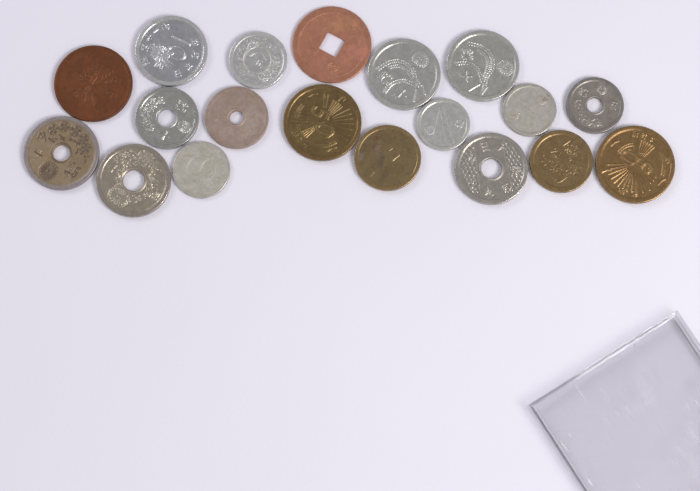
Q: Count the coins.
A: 19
